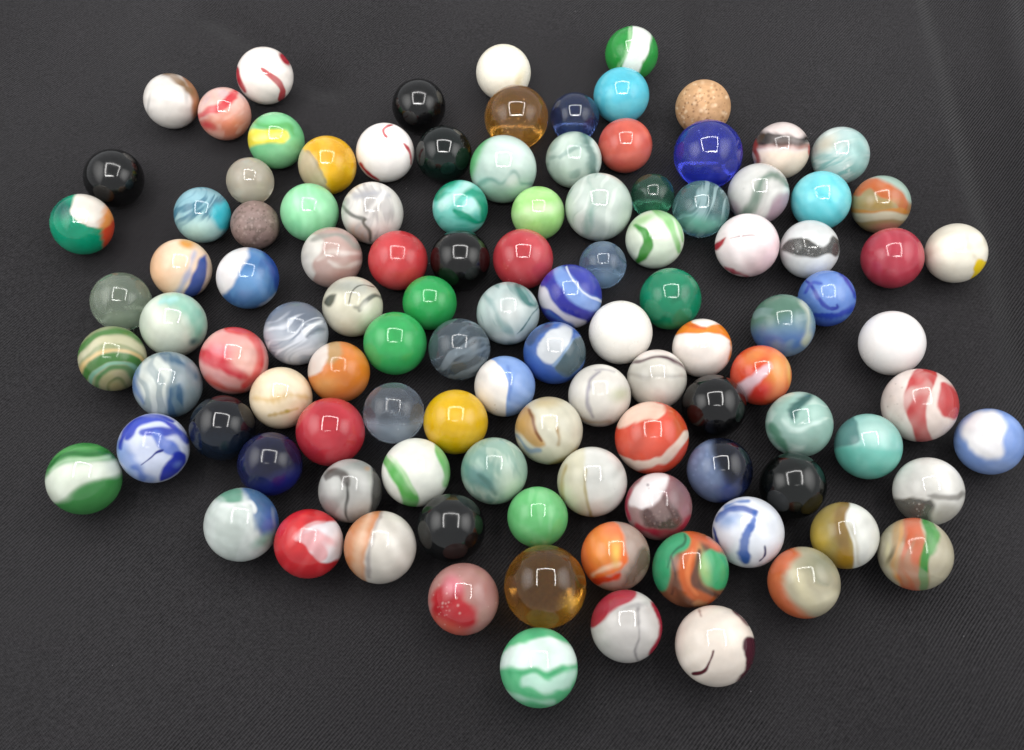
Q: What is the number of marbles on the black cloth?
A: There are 110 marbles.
